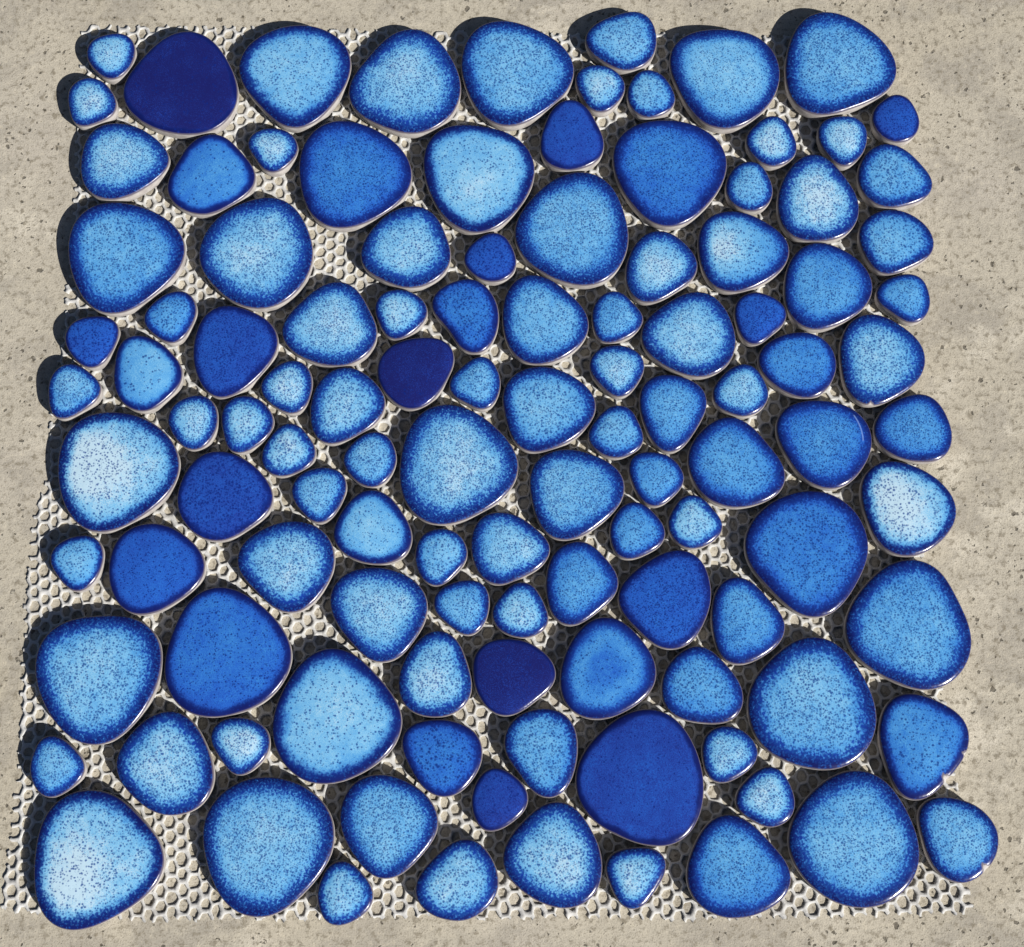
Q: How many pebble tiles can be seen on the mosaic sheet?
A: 115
